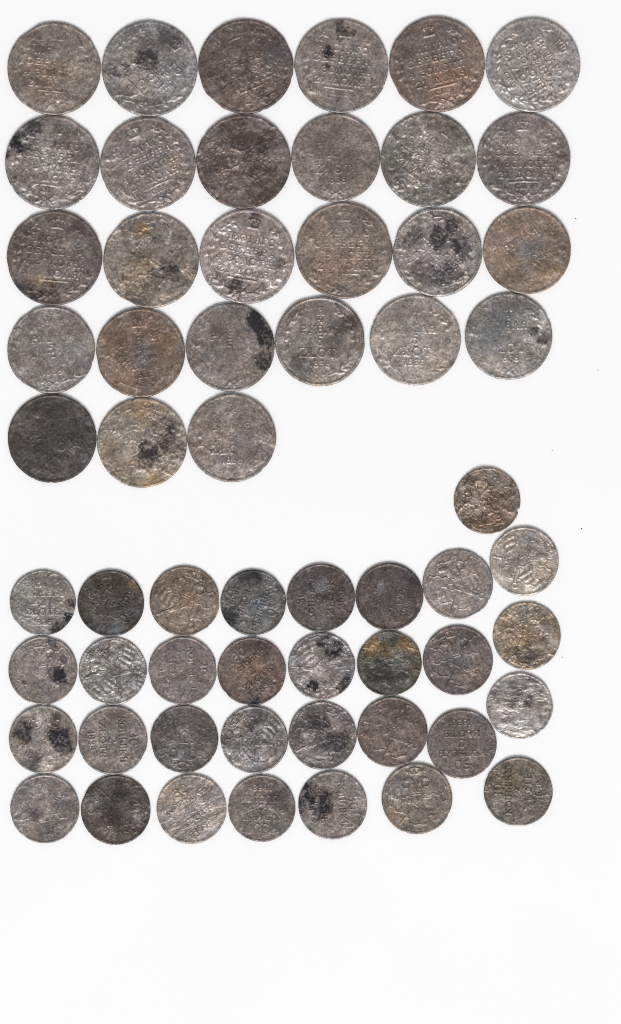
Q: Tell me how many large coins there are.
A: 27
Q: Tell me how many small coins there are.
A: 32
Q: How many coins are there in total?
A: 59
